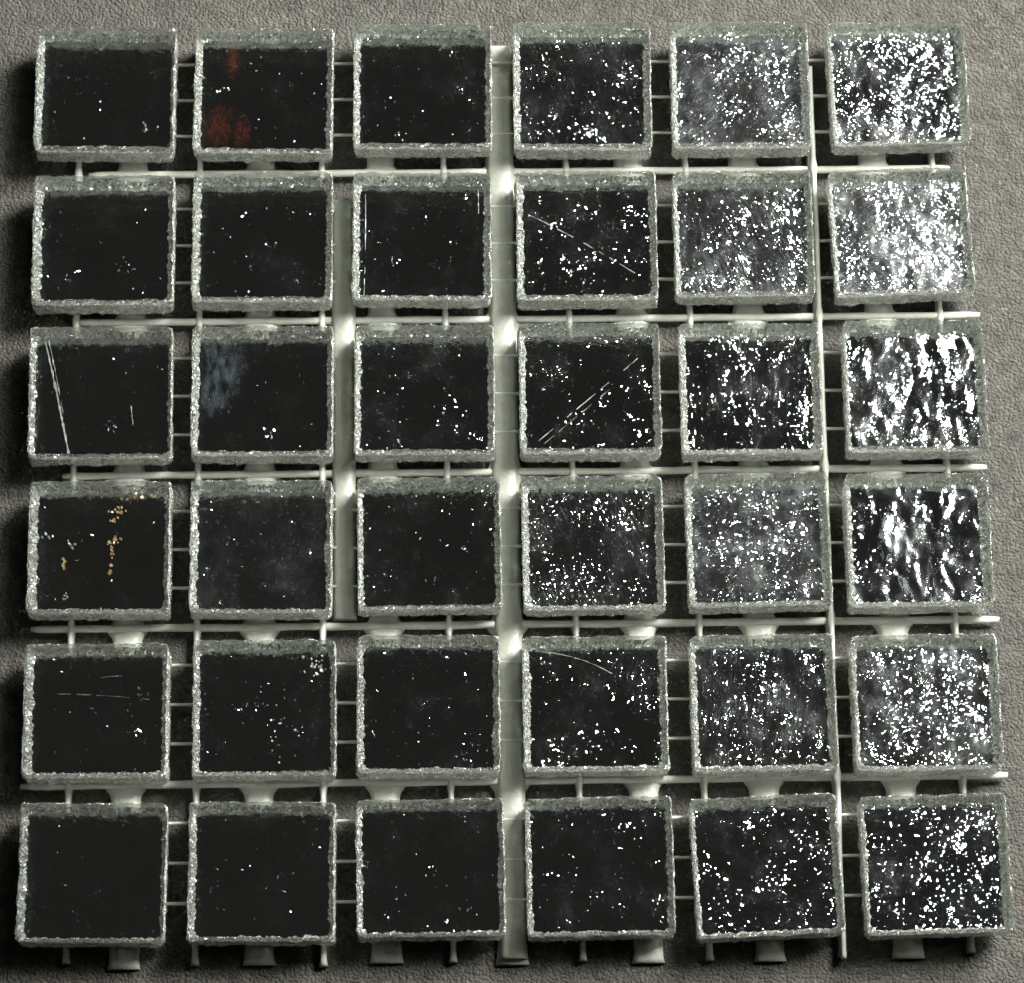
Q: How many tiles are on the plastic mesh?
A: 36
